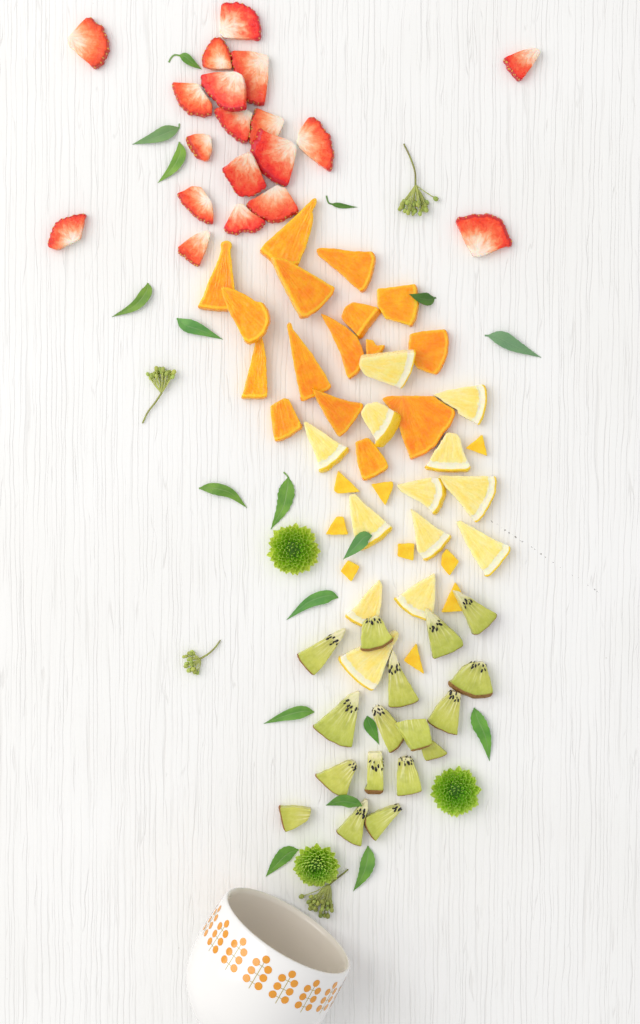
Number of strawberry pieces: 19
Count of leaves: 18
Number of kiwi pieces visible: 17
